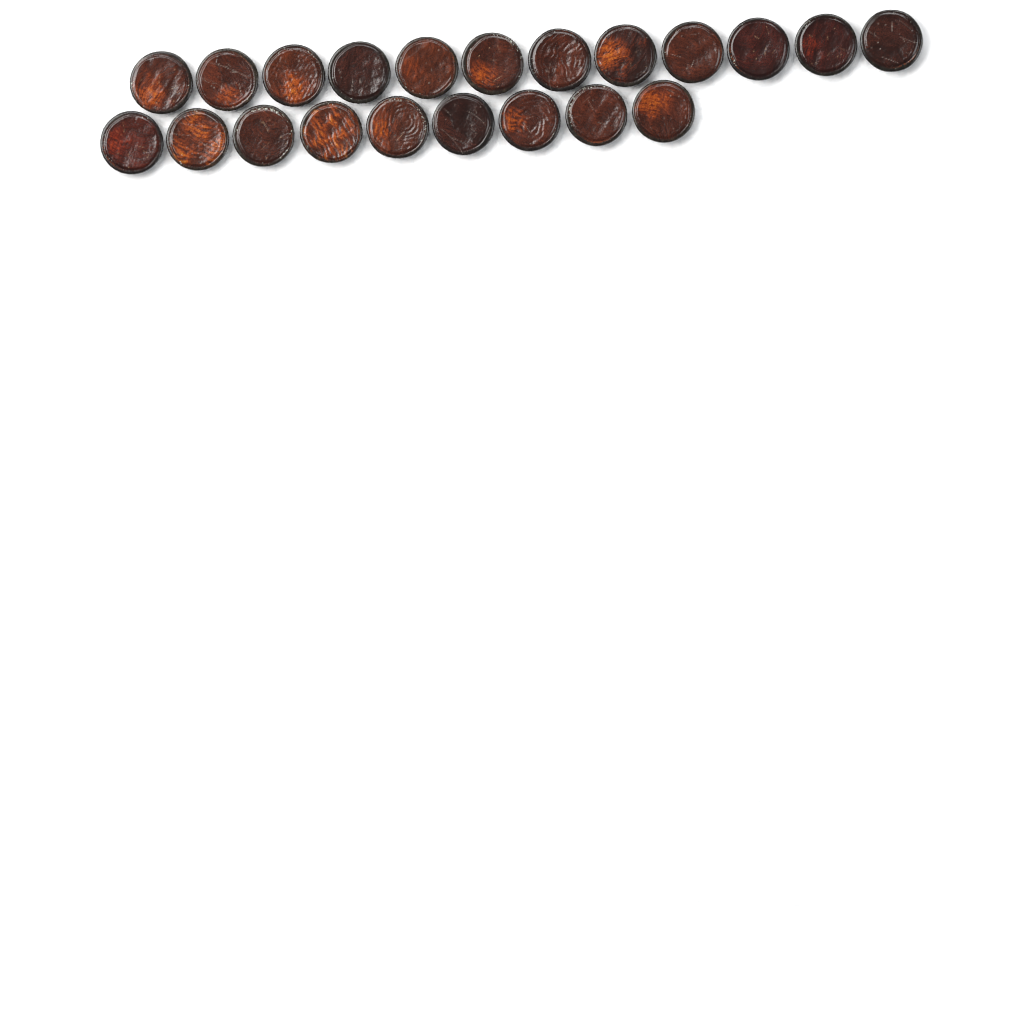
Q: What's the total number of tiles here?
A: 21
